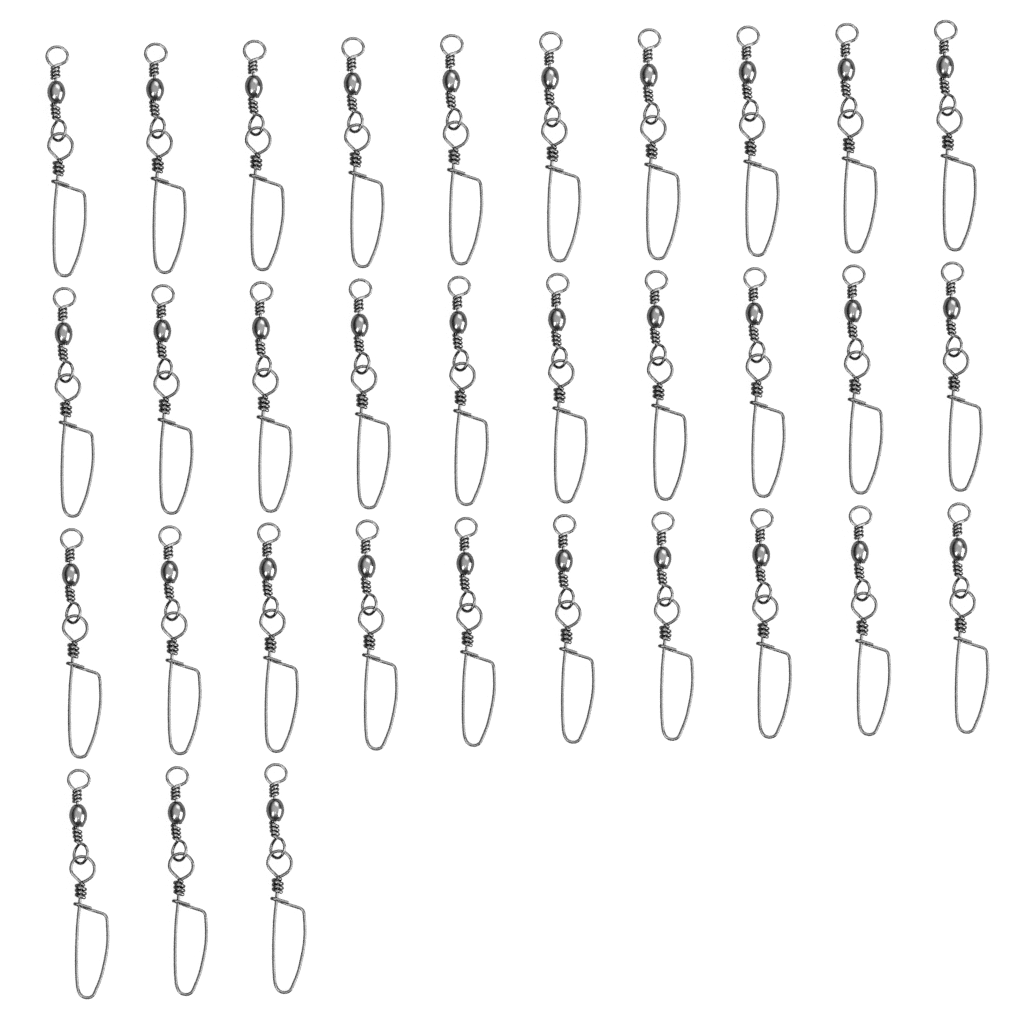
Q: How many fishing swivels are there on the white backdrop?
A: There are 33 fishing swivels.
